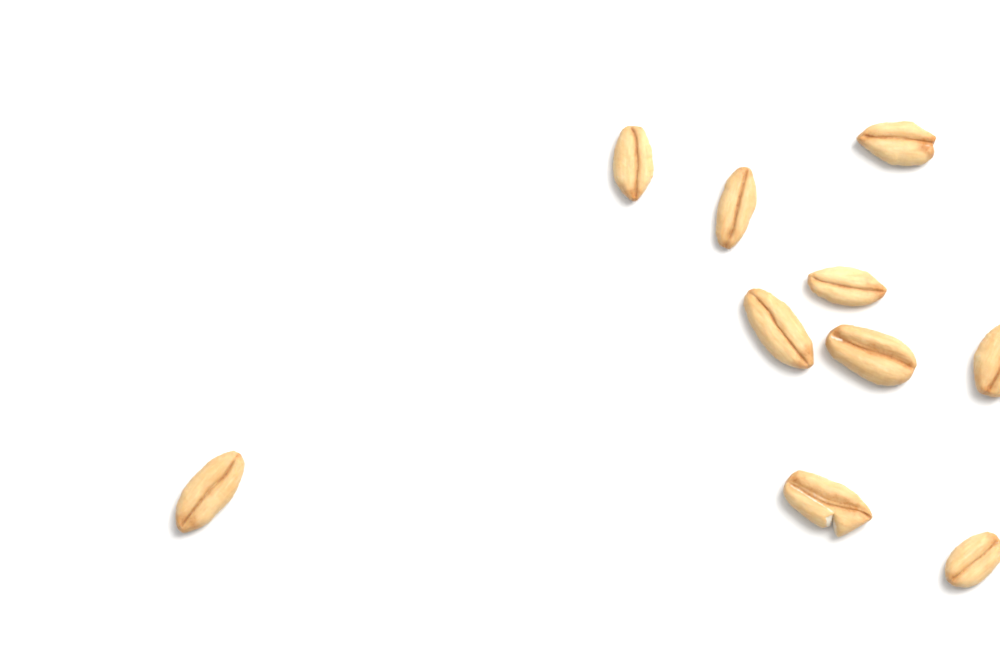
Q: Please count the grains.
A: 10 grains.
